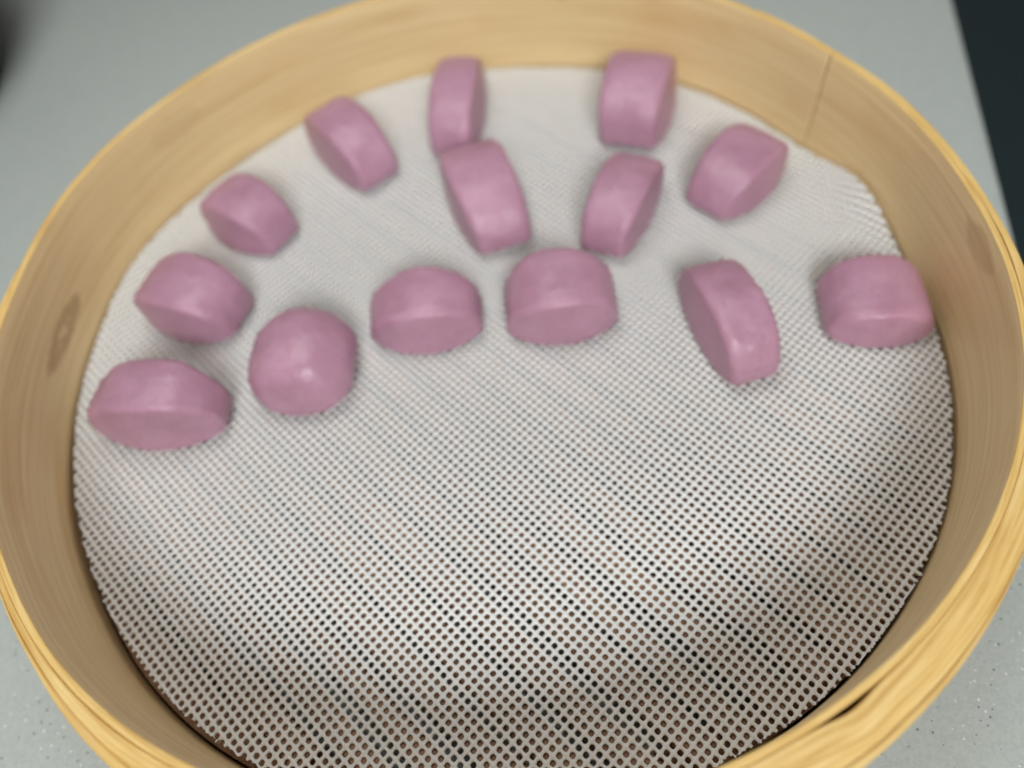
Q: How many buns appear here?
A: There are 14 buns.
